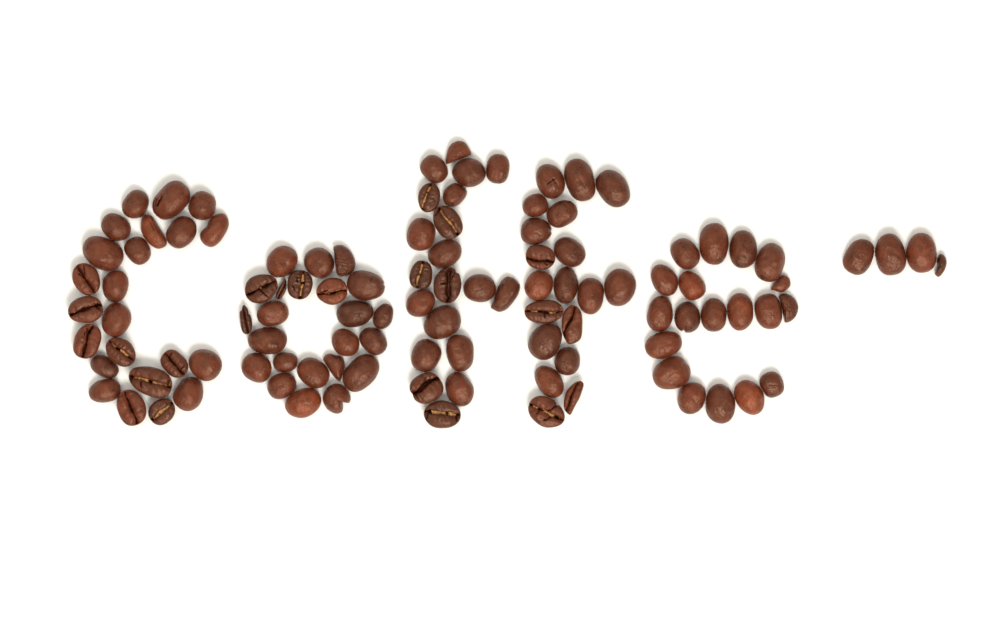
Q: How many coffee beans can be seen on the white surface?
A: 108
